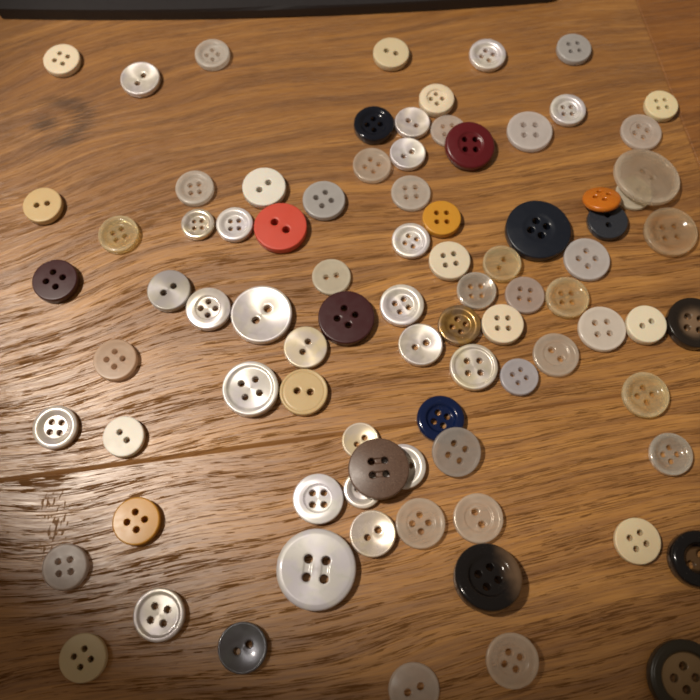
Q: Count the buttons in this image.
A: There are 86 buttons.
